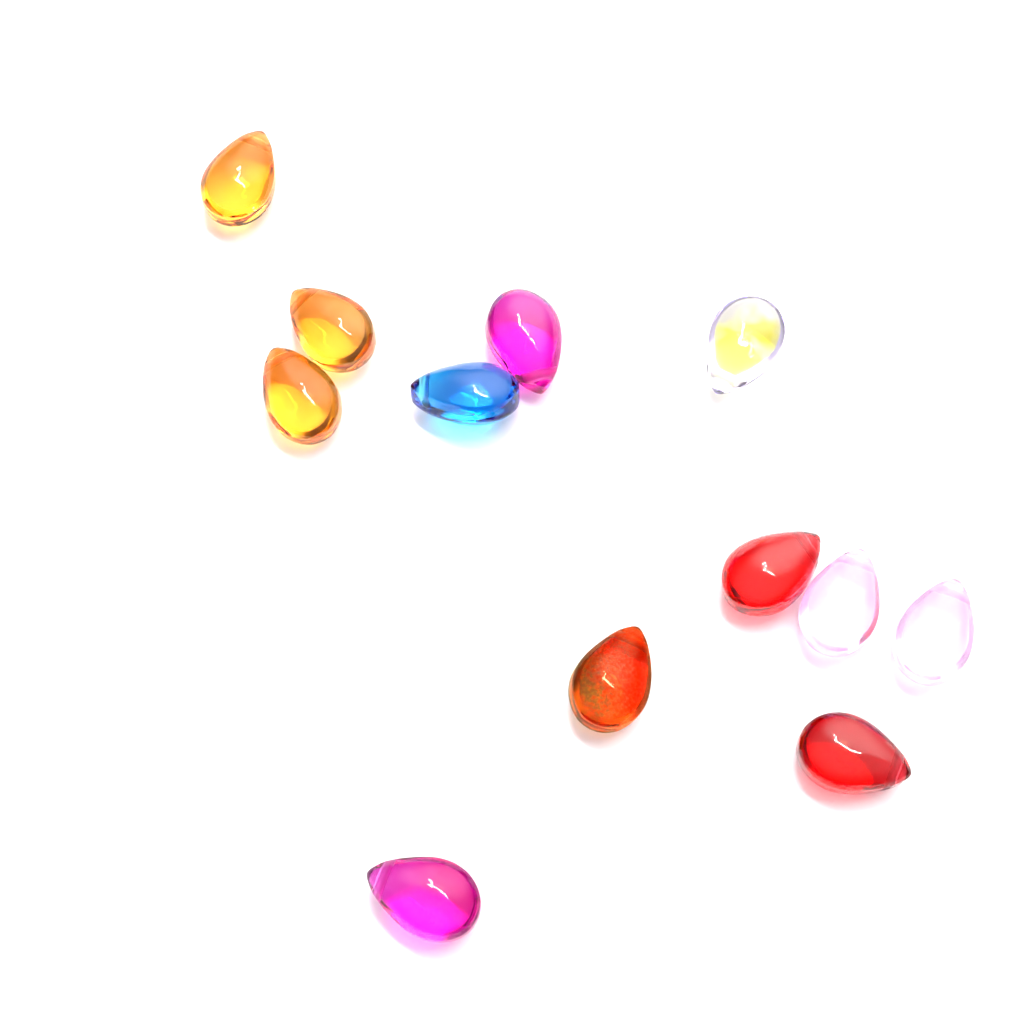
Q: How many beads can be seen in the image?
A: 12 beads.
